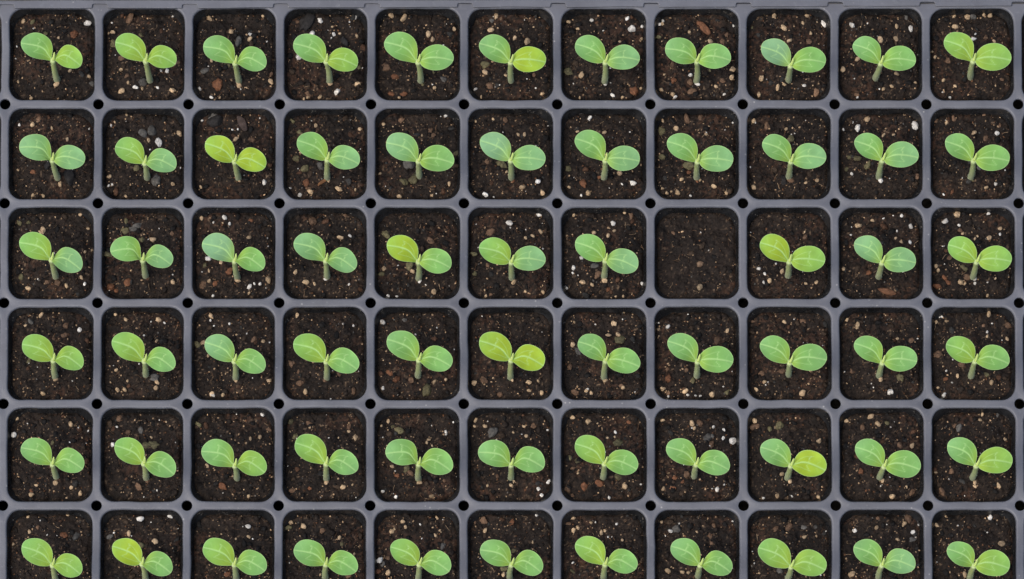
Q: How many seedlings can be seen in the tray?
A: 65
